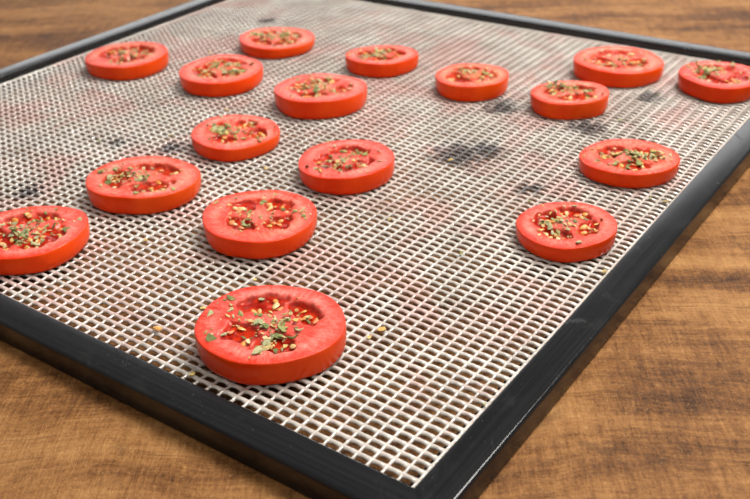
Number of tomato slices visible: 17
